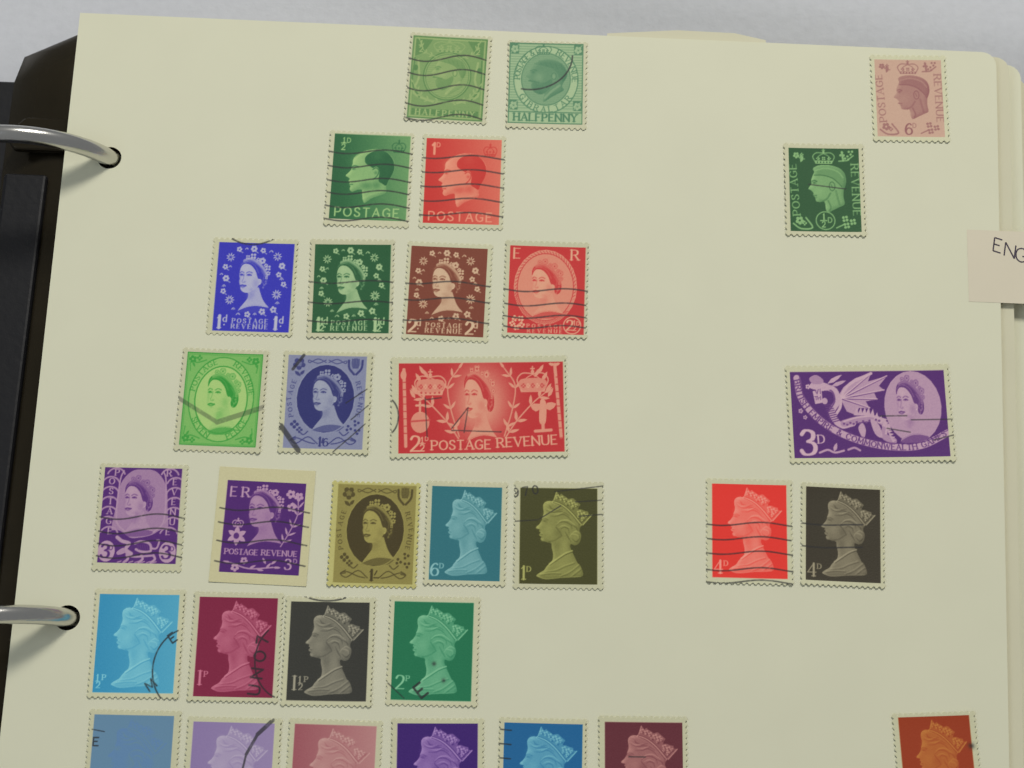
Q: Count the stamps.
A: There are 32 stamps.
